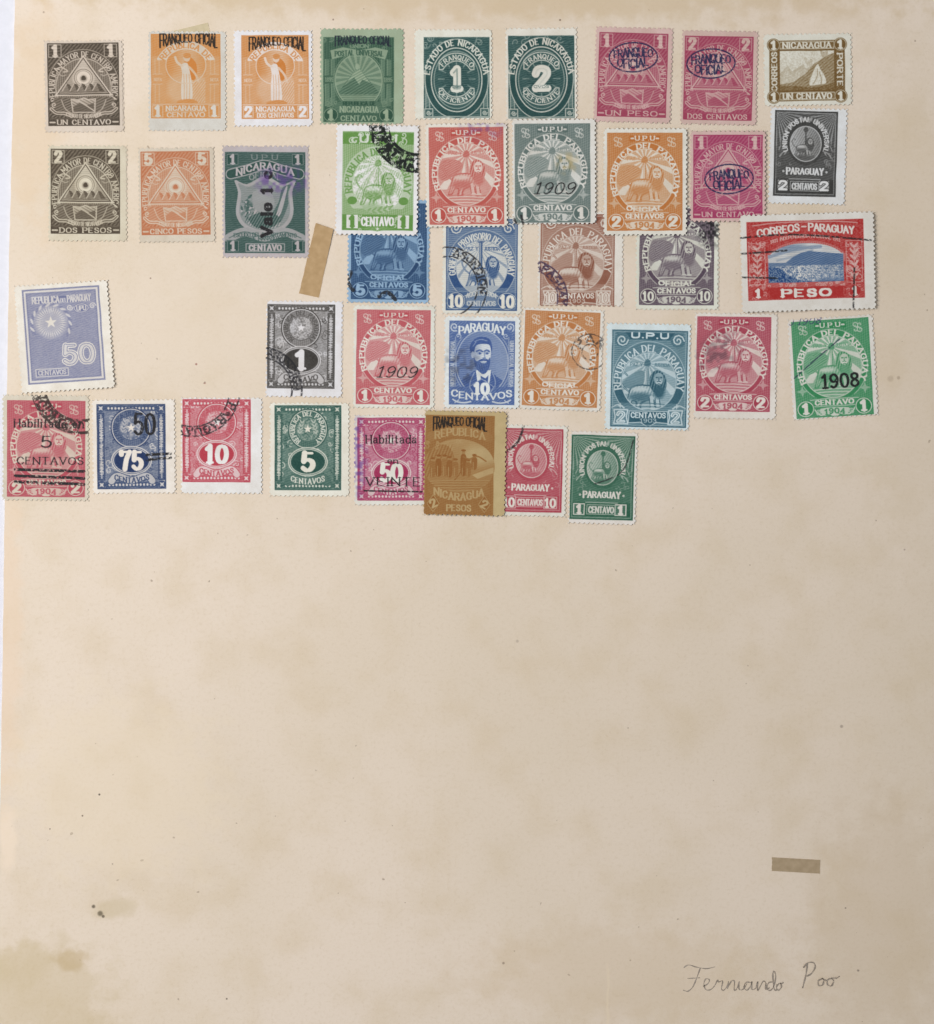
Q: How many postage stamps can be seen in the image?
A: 39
